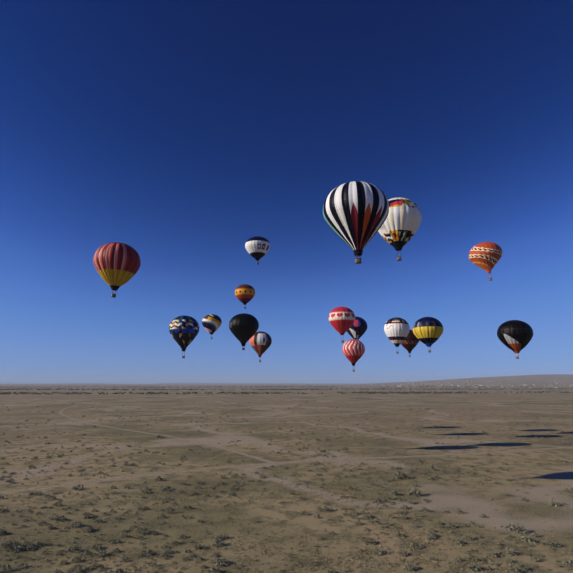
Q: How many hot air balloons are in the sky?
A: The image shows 17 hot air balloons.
